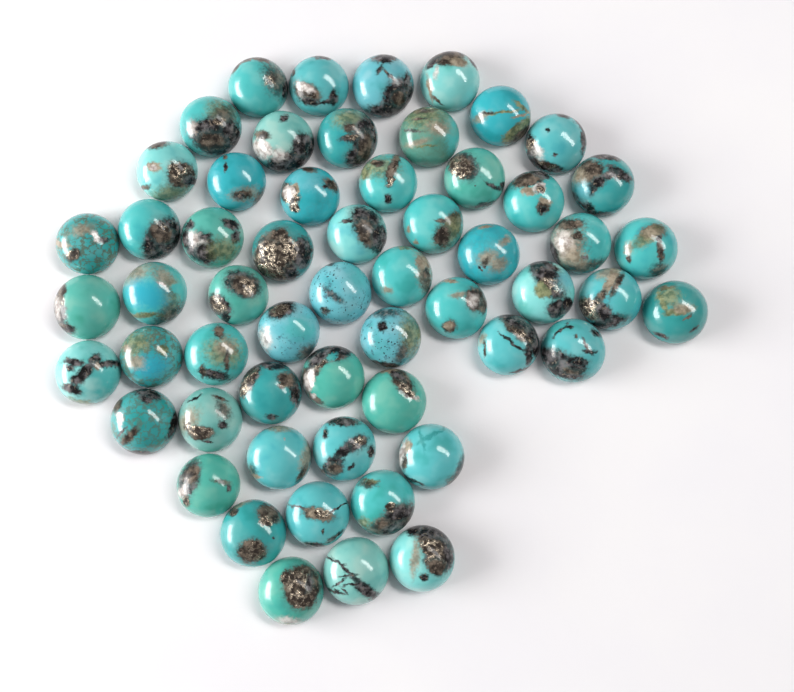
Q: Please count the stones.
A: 57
